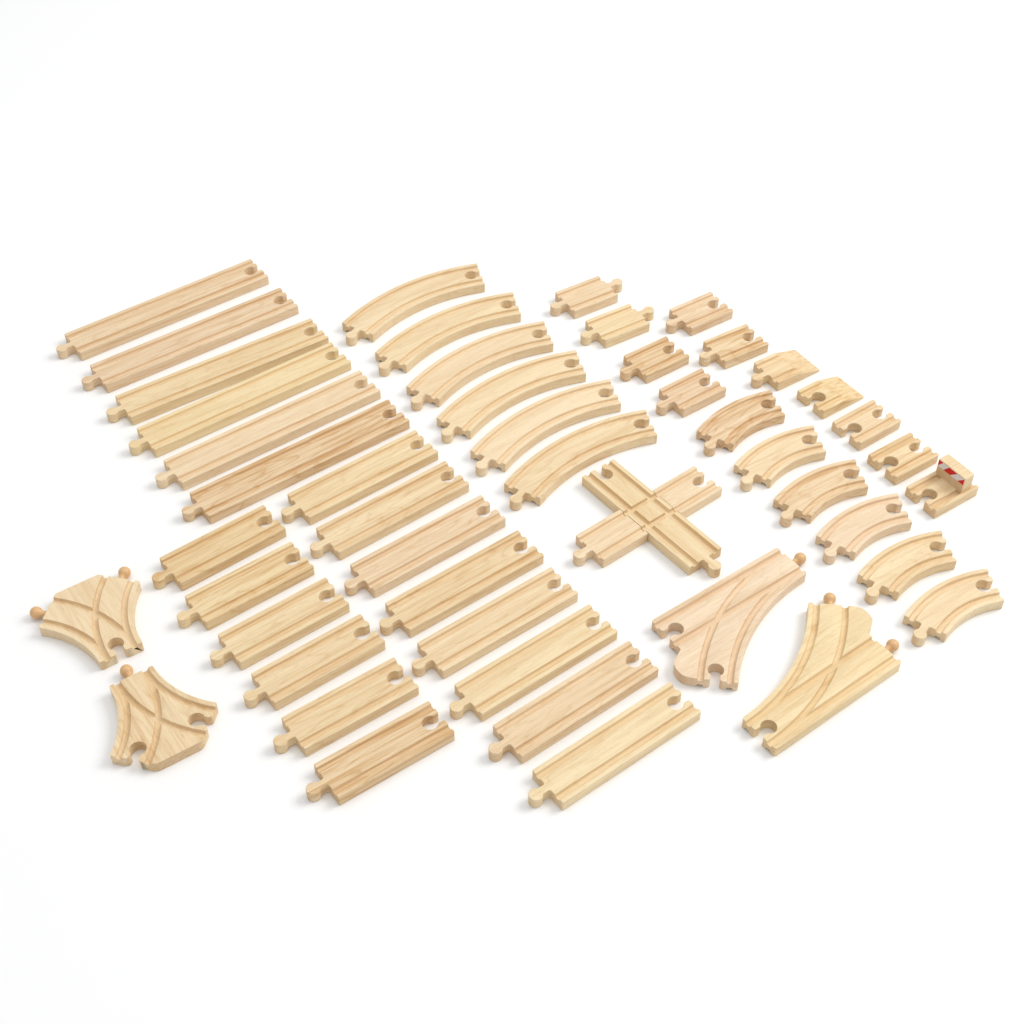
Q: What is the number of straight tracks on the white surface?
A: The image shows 28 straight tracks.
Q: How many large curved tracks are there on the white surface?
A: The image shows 6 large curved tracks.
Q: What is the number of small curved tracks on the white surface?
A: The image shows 6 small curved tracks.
